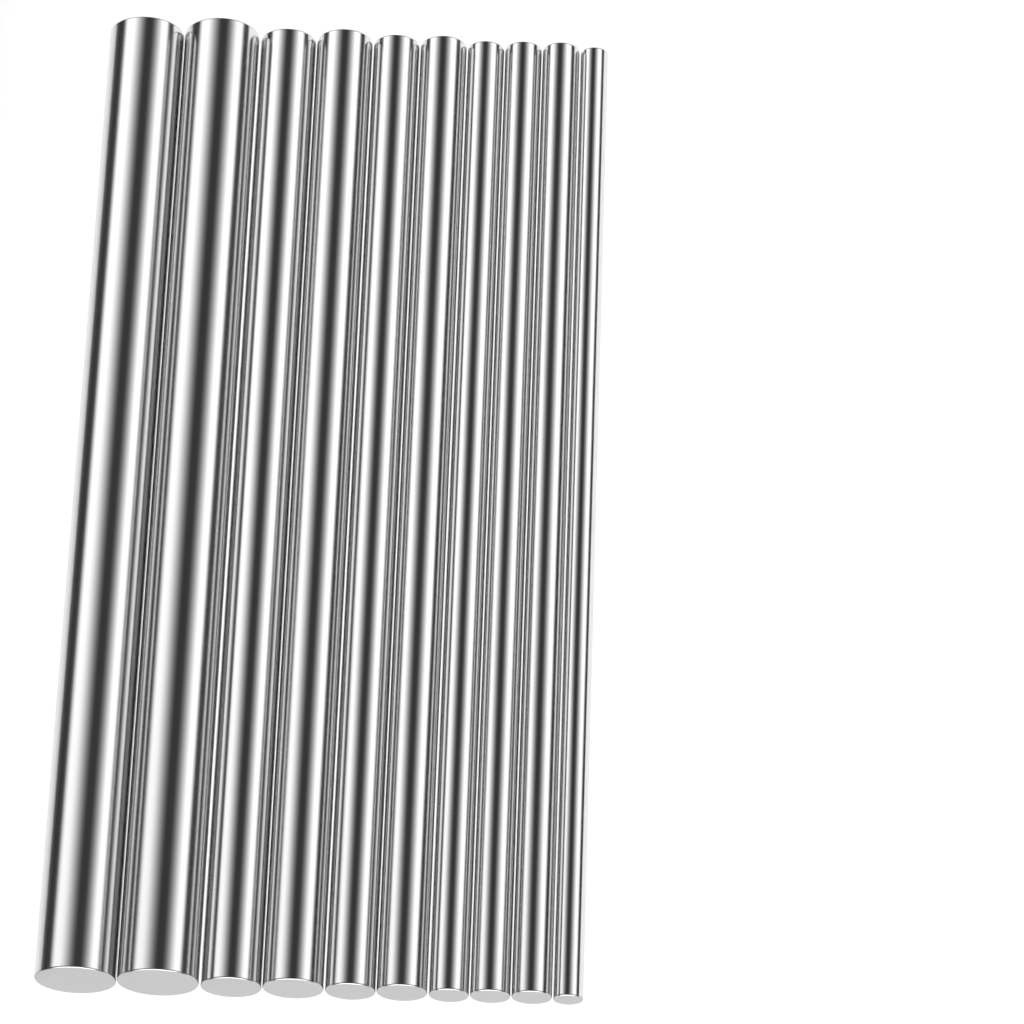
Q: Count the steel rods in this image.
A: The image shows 10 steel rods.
